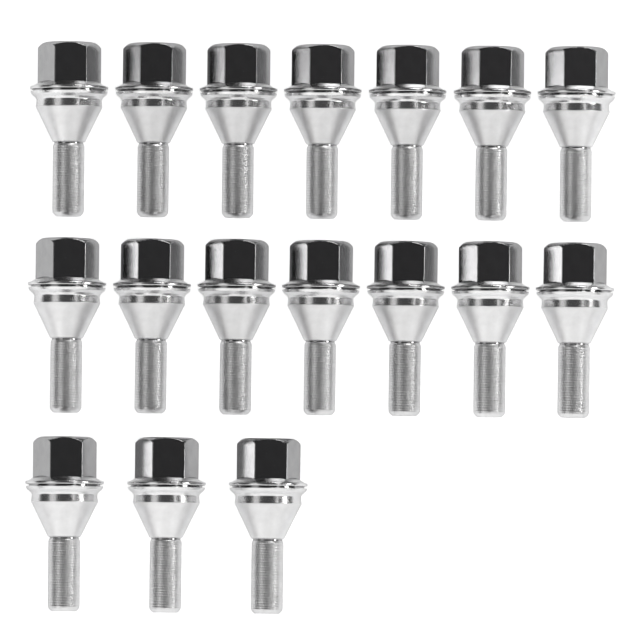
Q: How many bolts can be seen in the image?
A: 17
